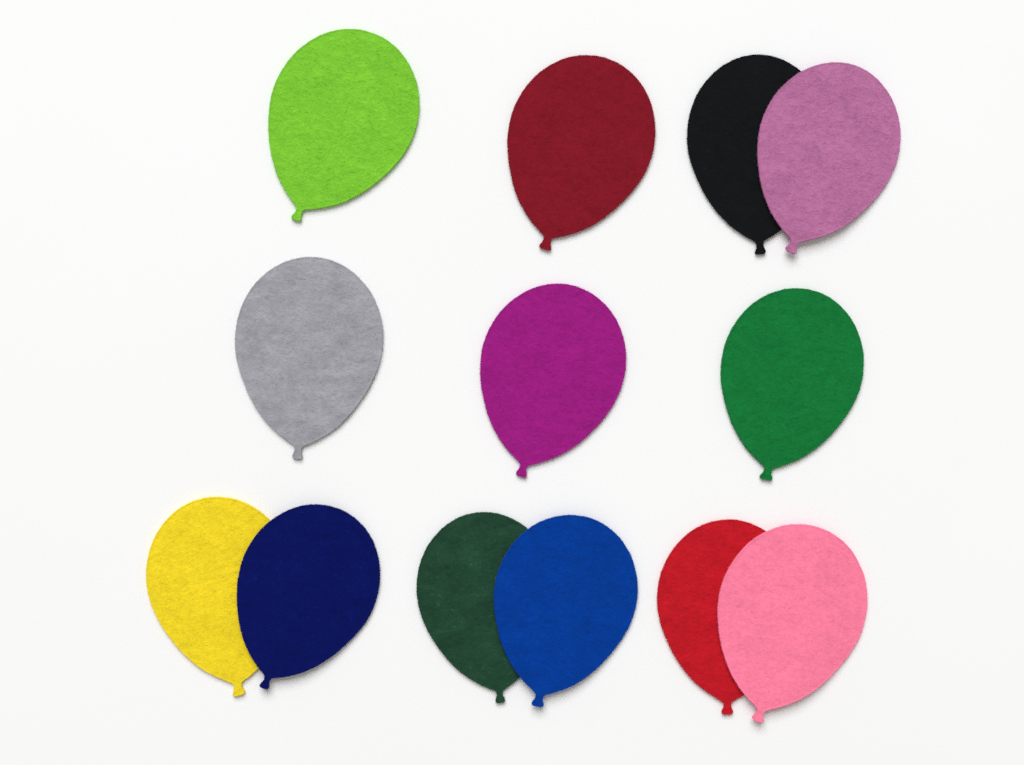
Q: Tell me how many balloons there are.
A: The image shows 13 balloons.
